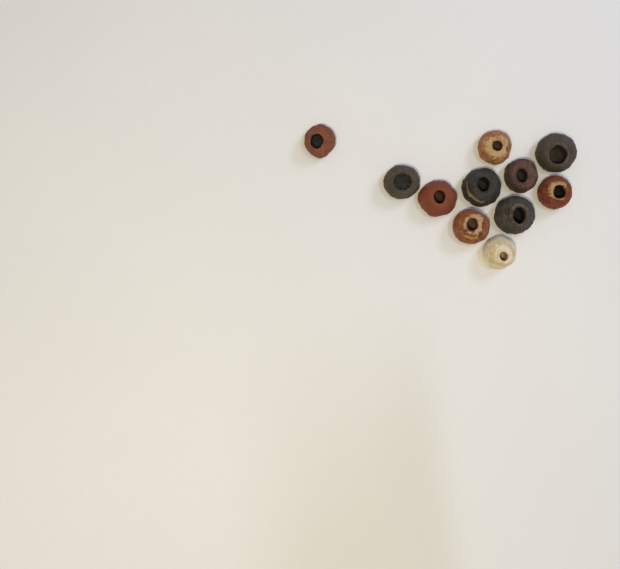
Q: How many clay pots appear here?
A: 11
